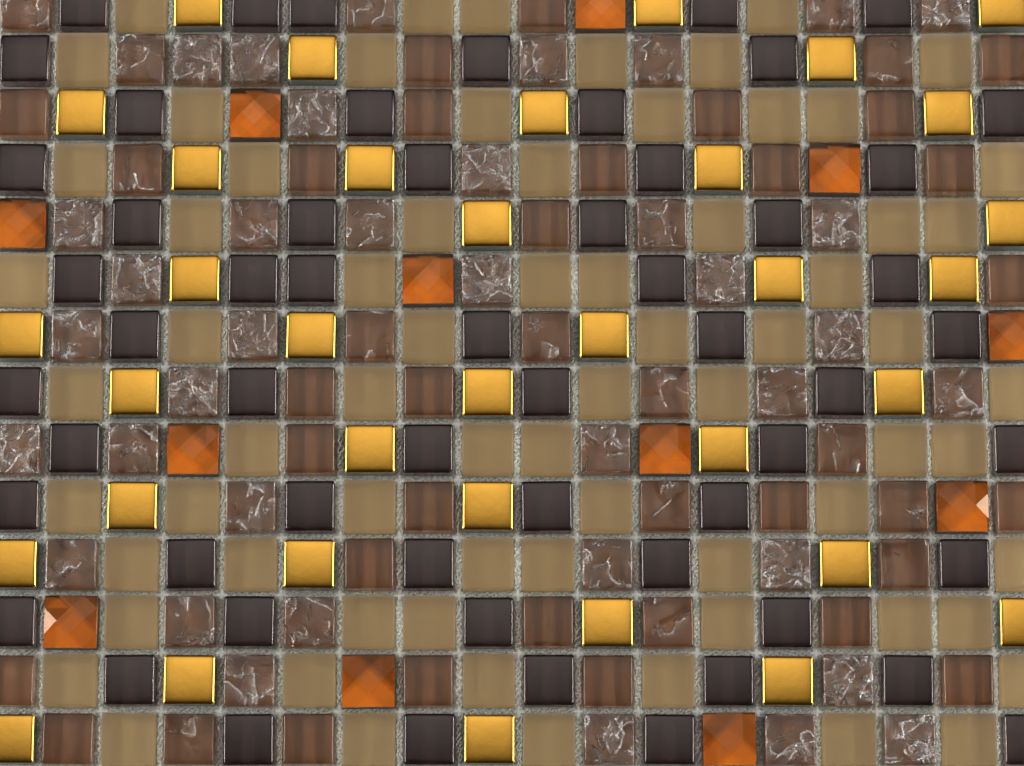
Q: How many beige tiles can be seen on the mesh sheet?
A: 70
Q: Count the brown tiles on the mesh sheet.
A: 78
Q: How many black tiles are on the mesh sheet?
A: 57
